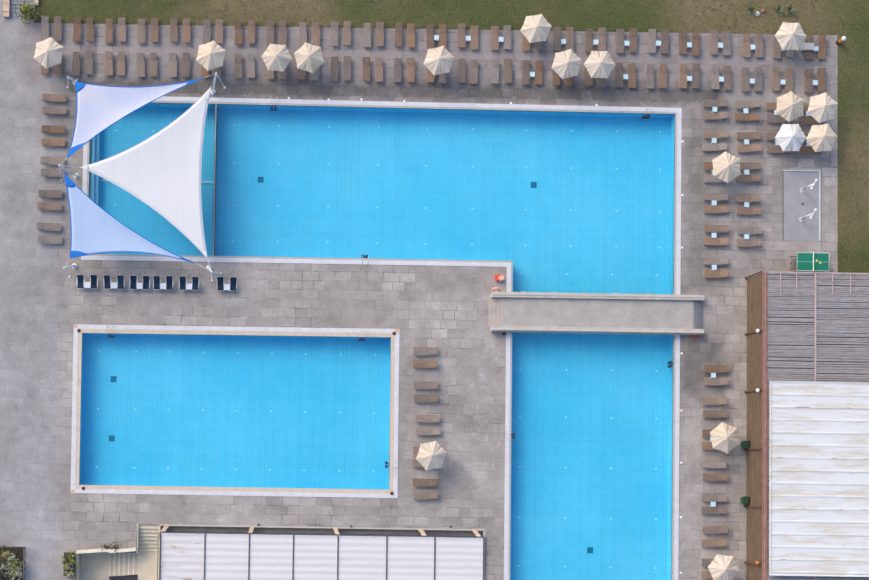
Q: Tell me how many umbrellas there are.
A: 17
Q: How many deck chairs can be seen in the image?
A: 12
